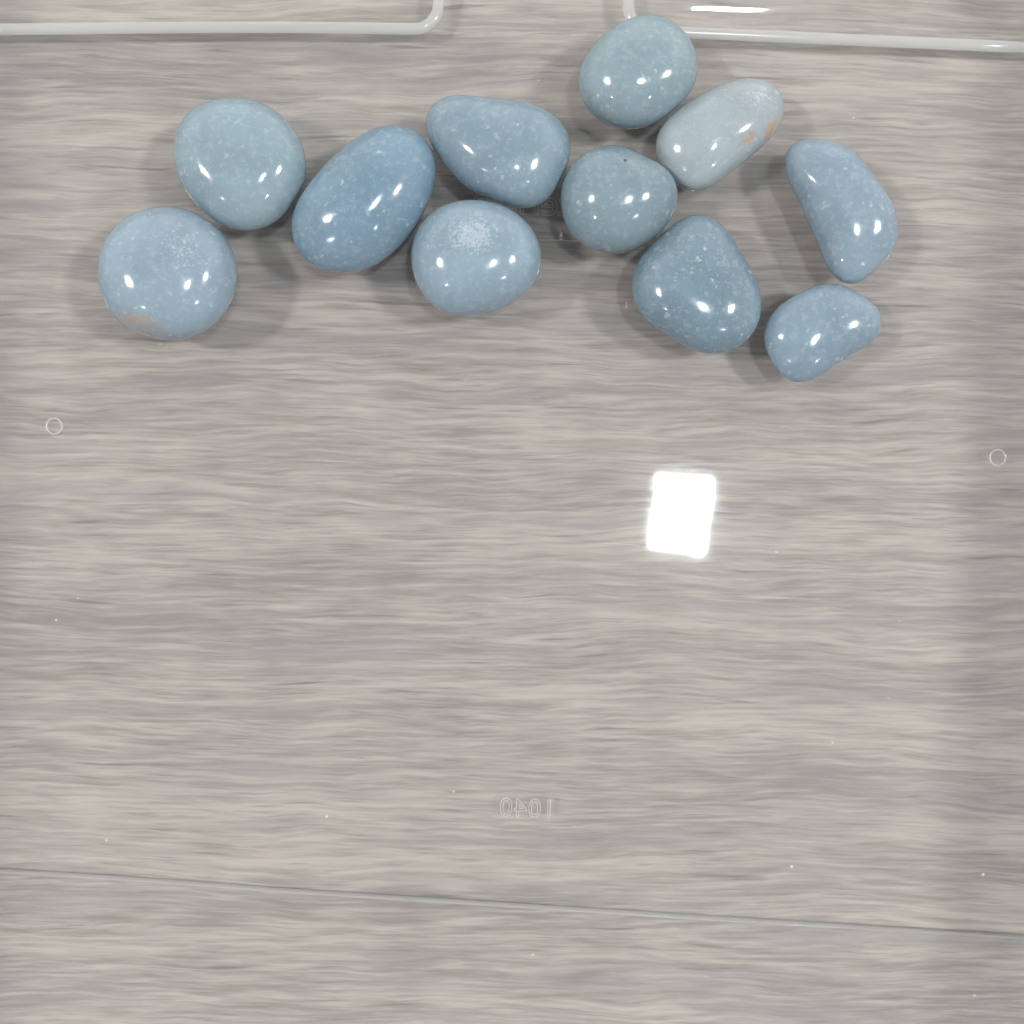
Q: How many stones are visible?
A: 11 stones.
